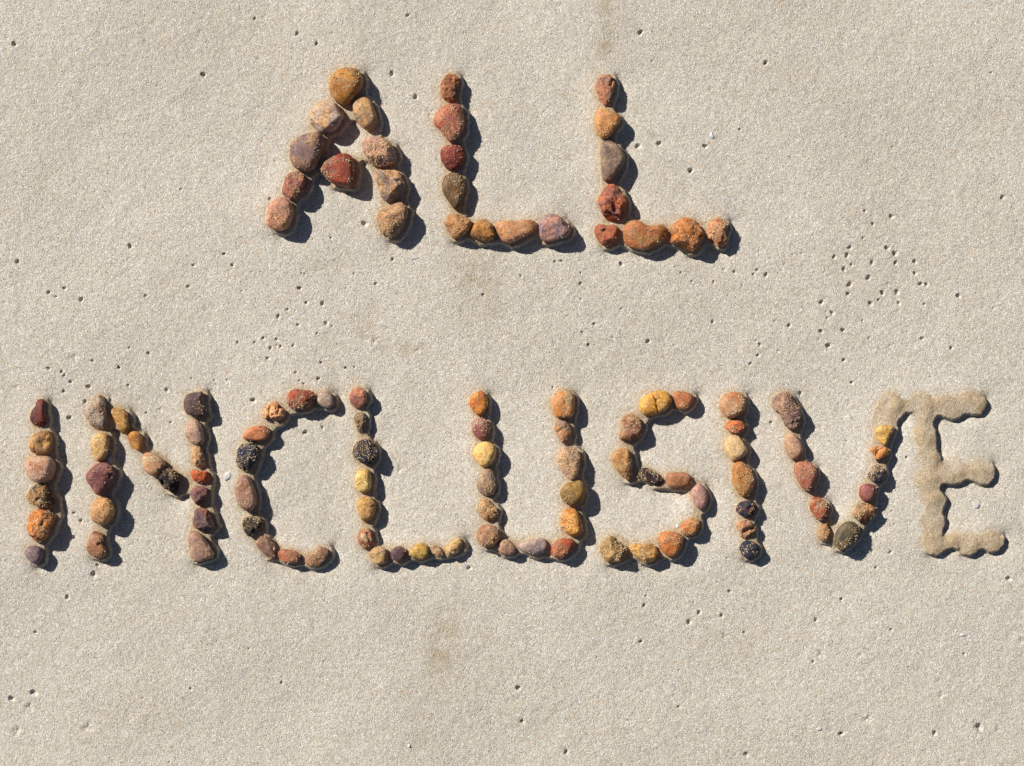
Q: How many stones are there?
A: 112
